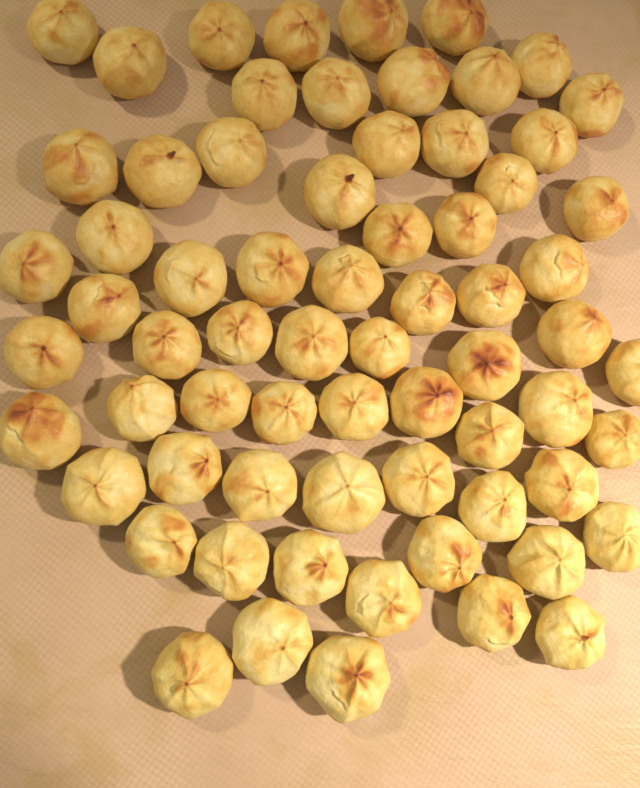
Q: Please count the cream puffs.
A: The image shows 68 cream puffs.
